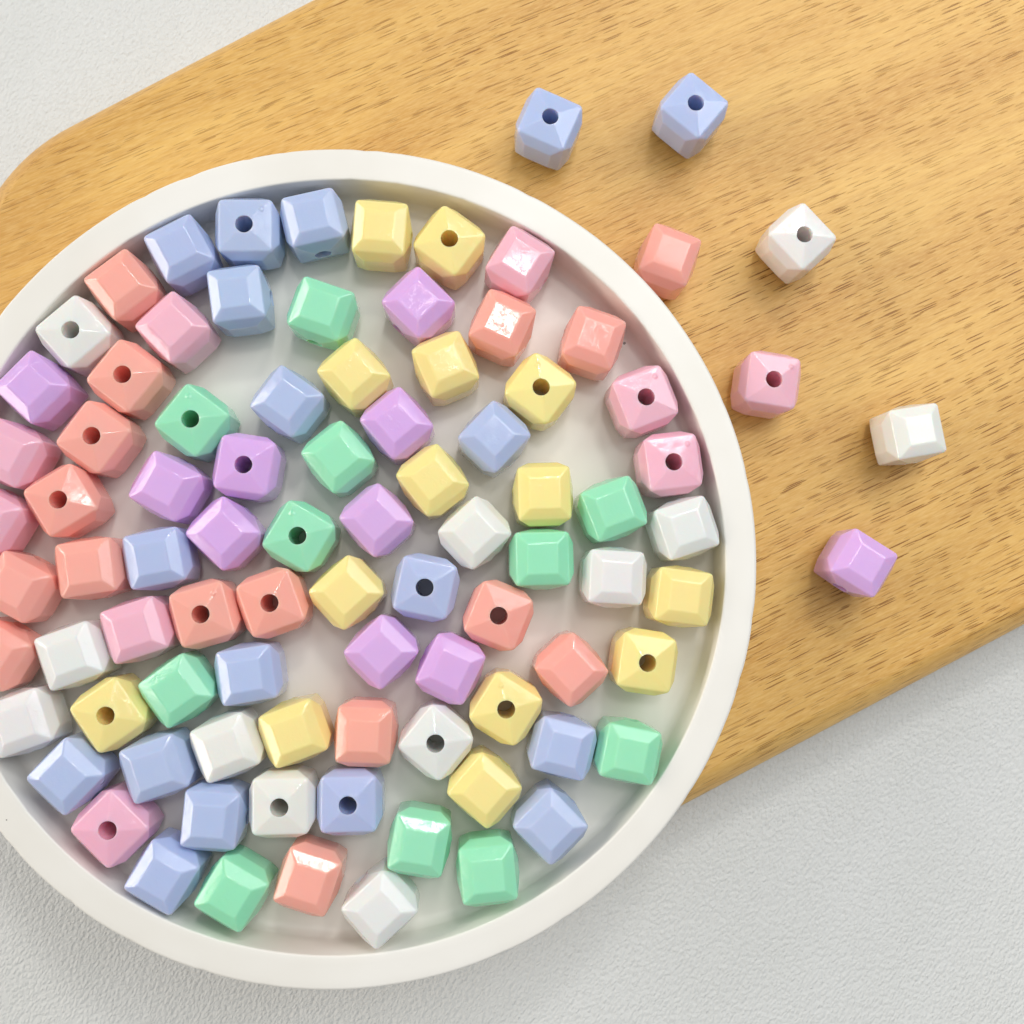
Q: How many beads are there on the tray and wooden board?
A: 90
